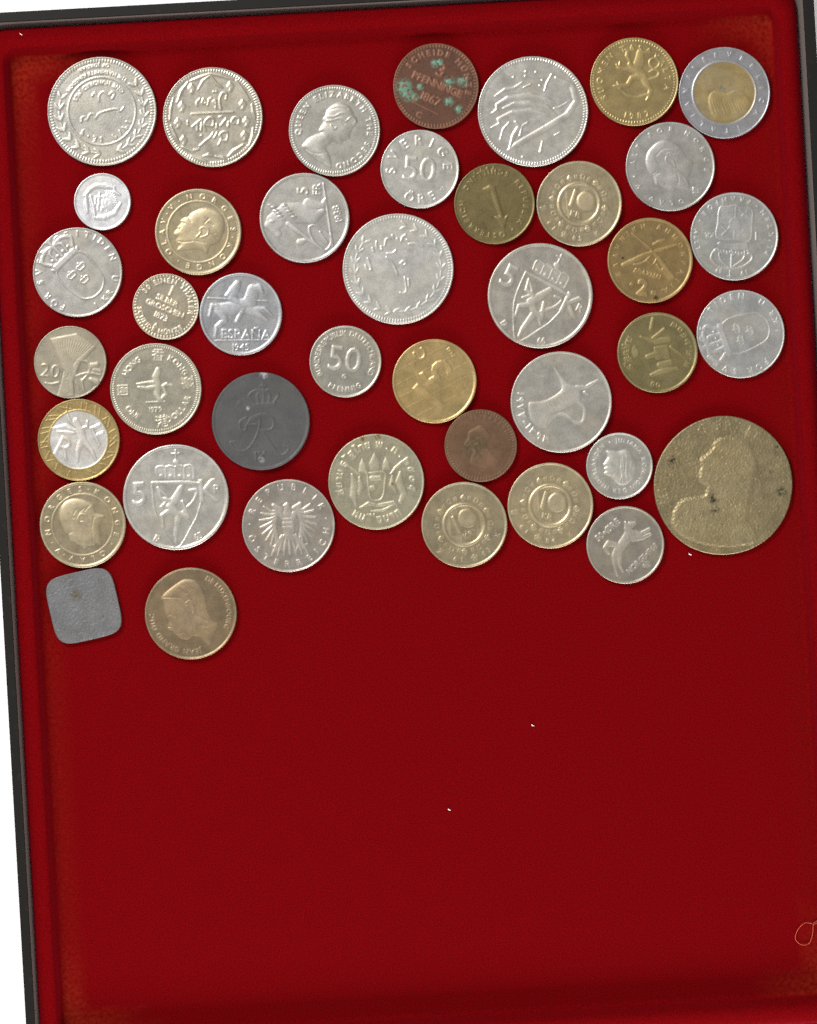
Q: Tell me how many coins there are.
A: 42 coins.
